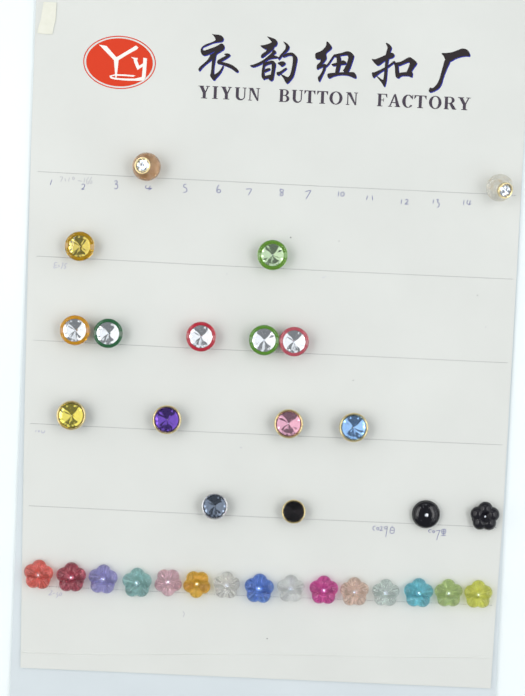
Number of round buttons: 16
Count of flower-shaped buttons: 16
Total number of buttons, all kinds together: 32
